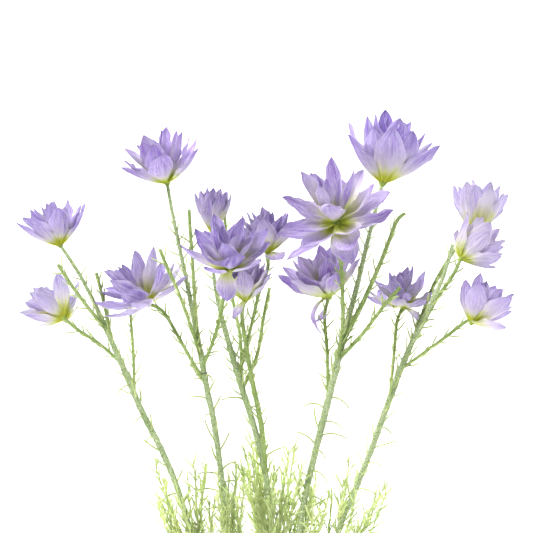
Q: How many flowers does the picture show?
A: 15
